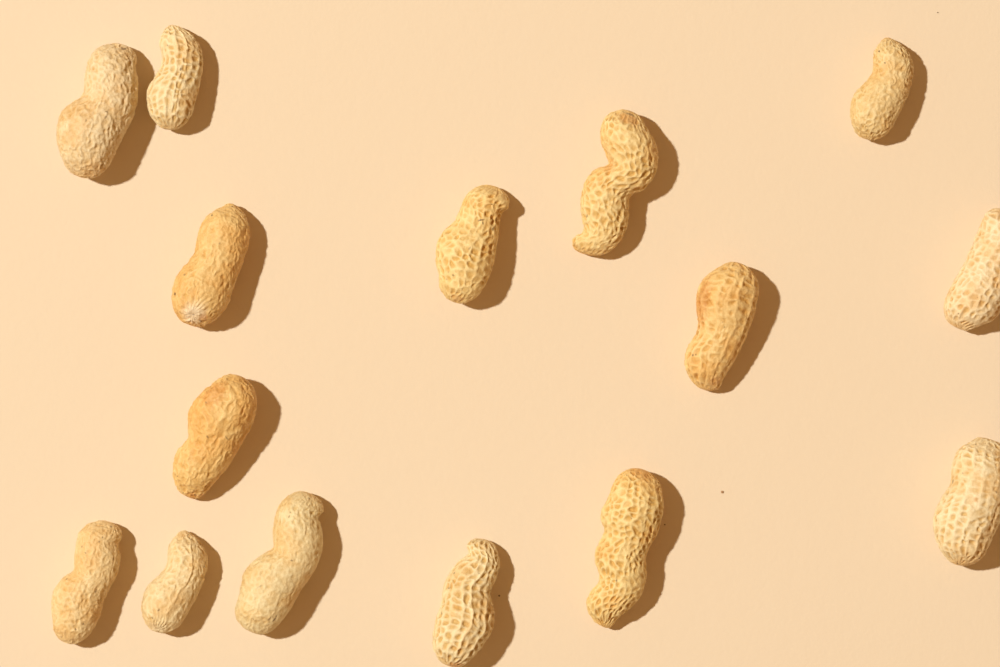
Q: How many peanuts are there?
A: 15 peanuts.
